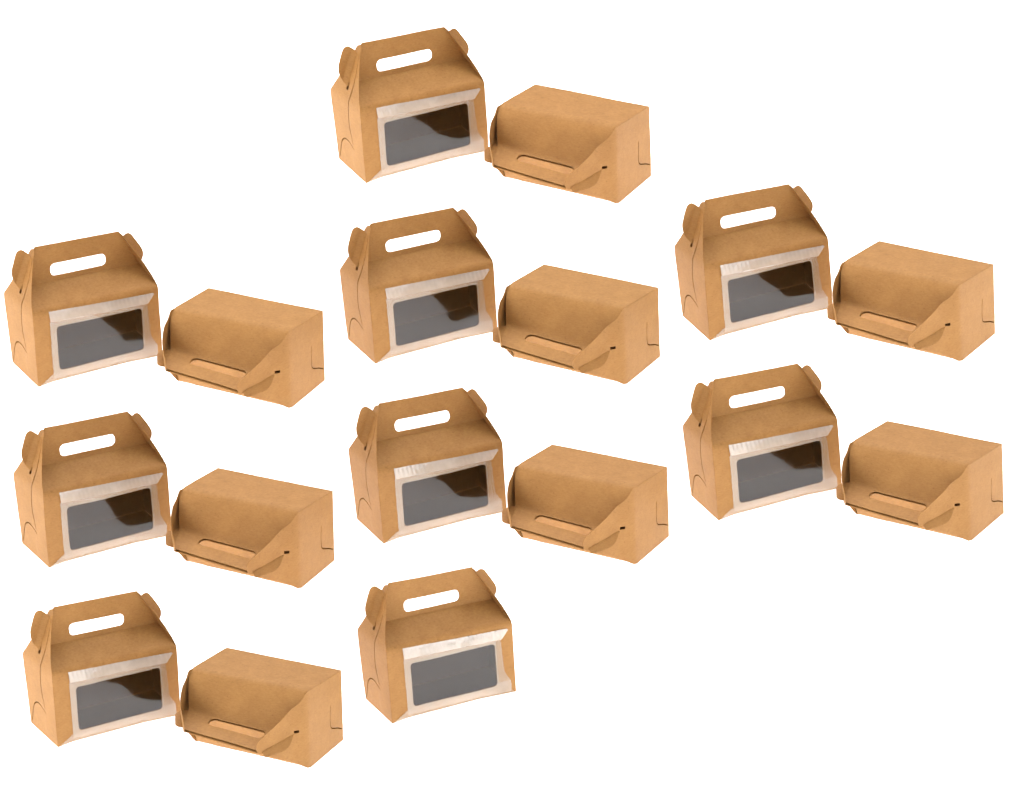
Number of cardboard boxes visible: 17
